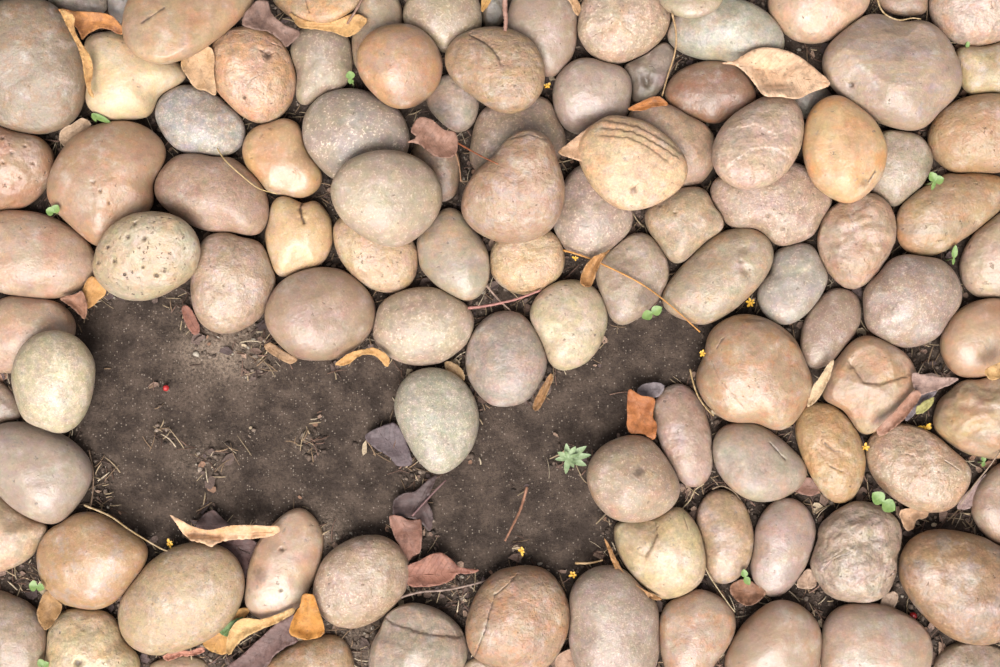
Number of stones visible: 102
